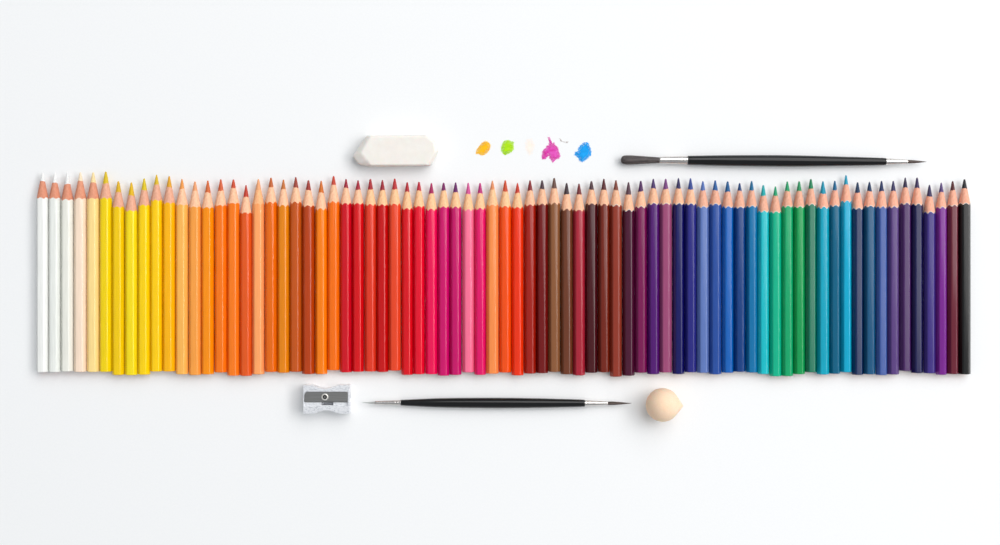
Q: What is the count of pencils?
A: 76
